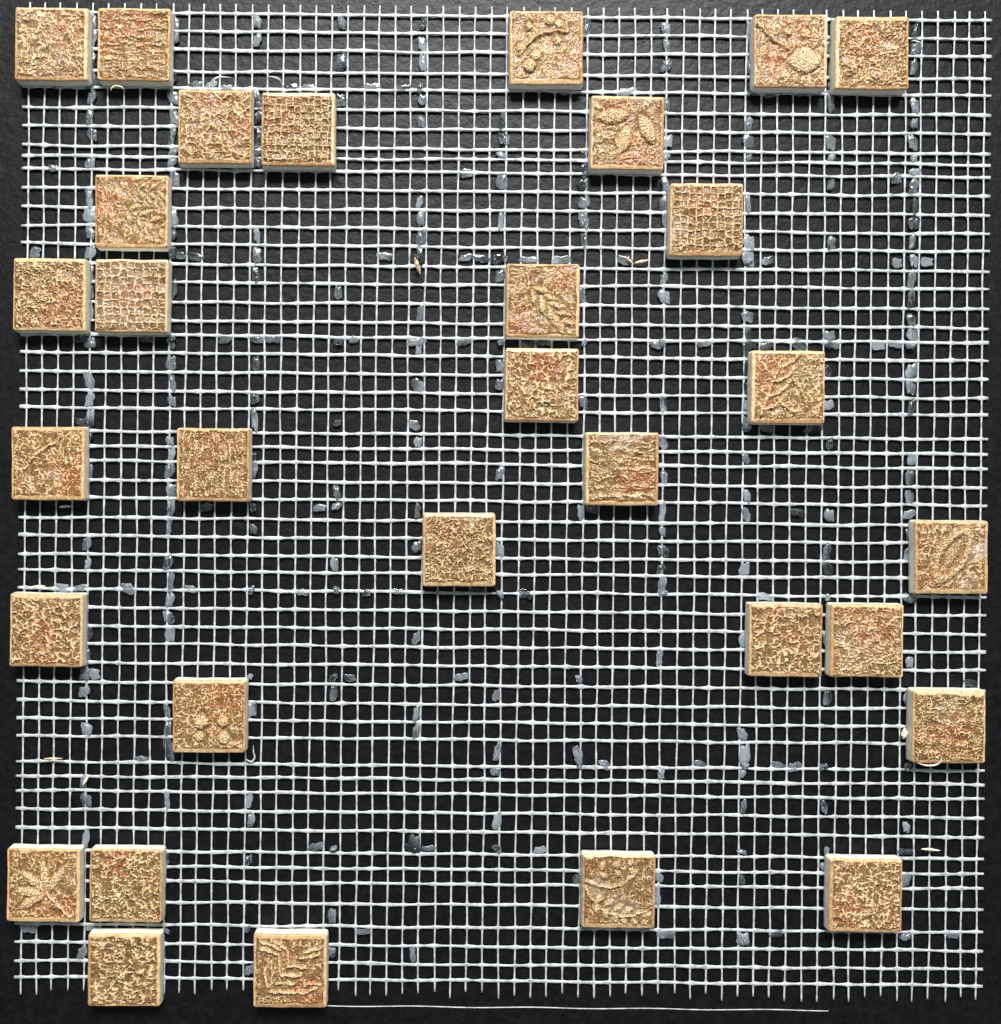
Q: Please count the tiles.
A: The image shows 31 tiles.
